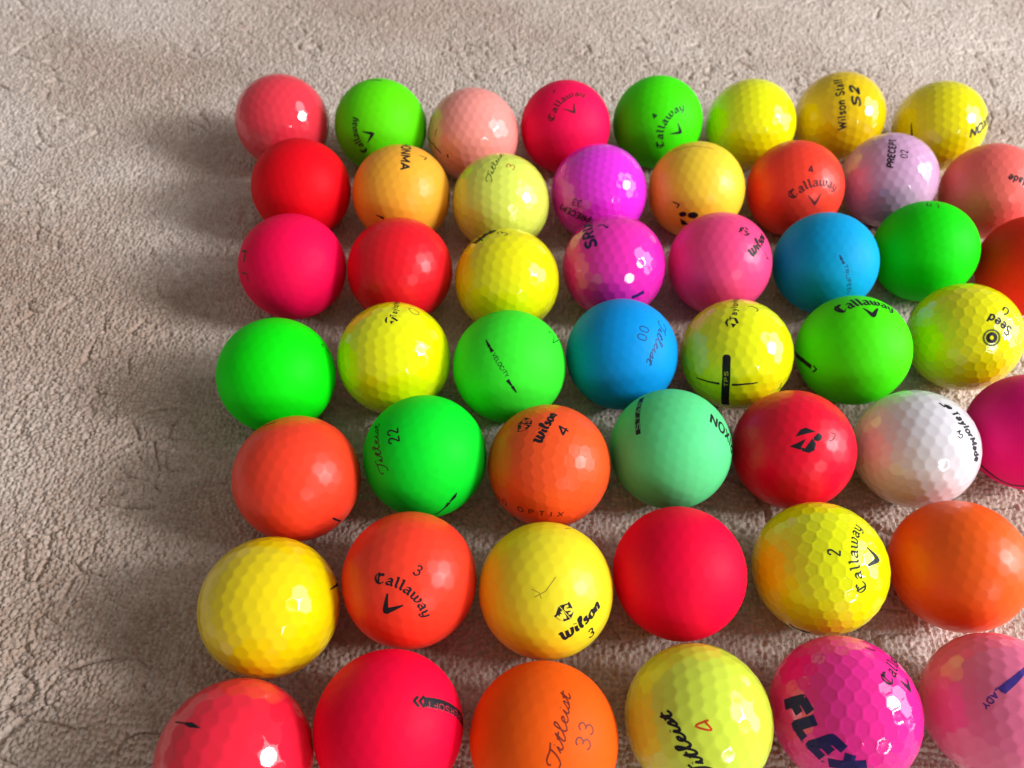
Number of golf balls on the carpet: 50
